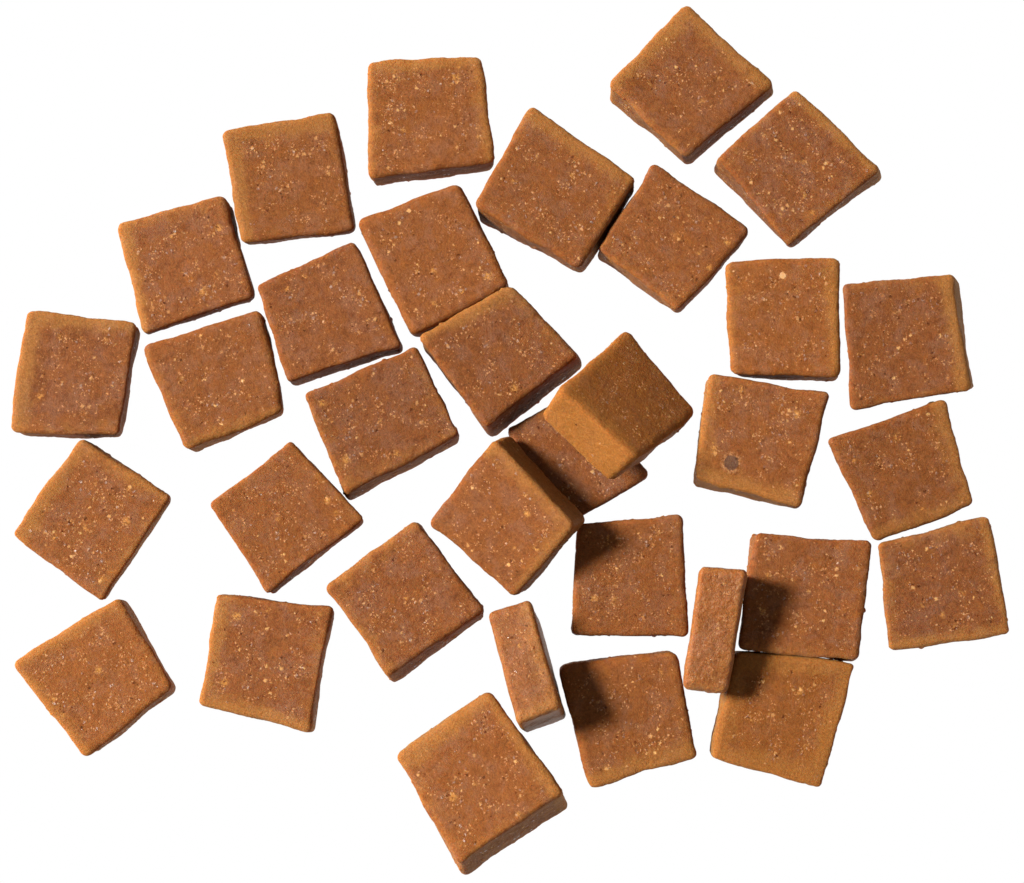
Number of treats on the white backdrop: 33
